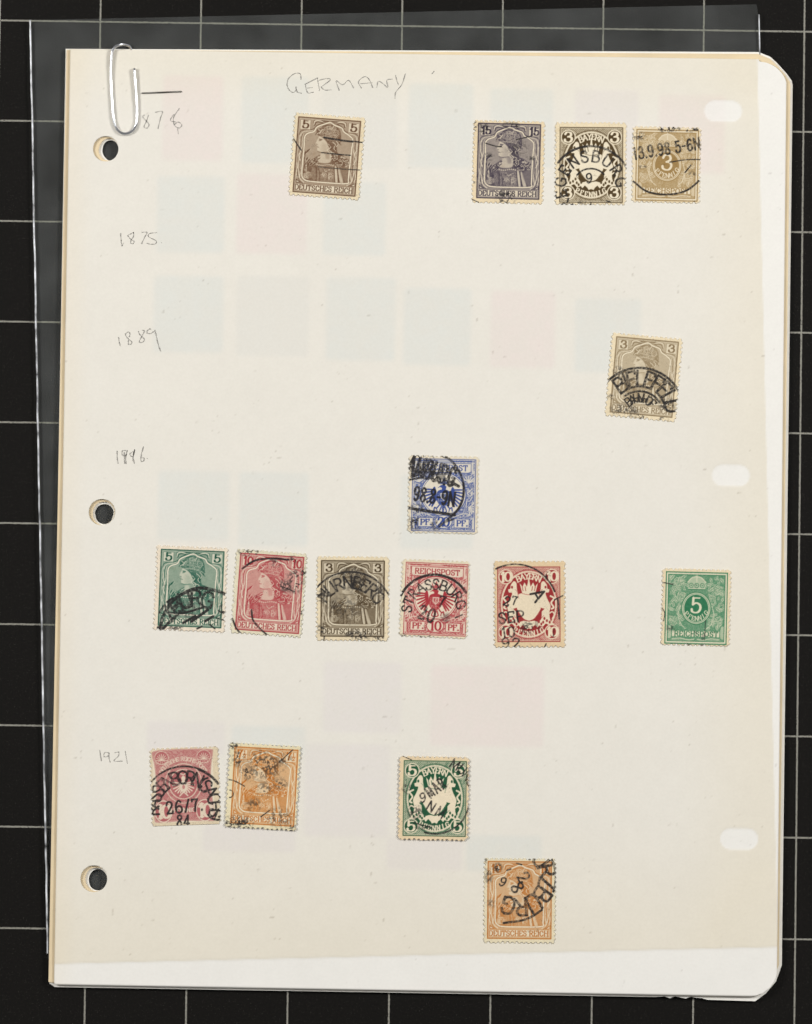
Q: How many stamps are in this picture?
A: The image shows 16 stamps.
